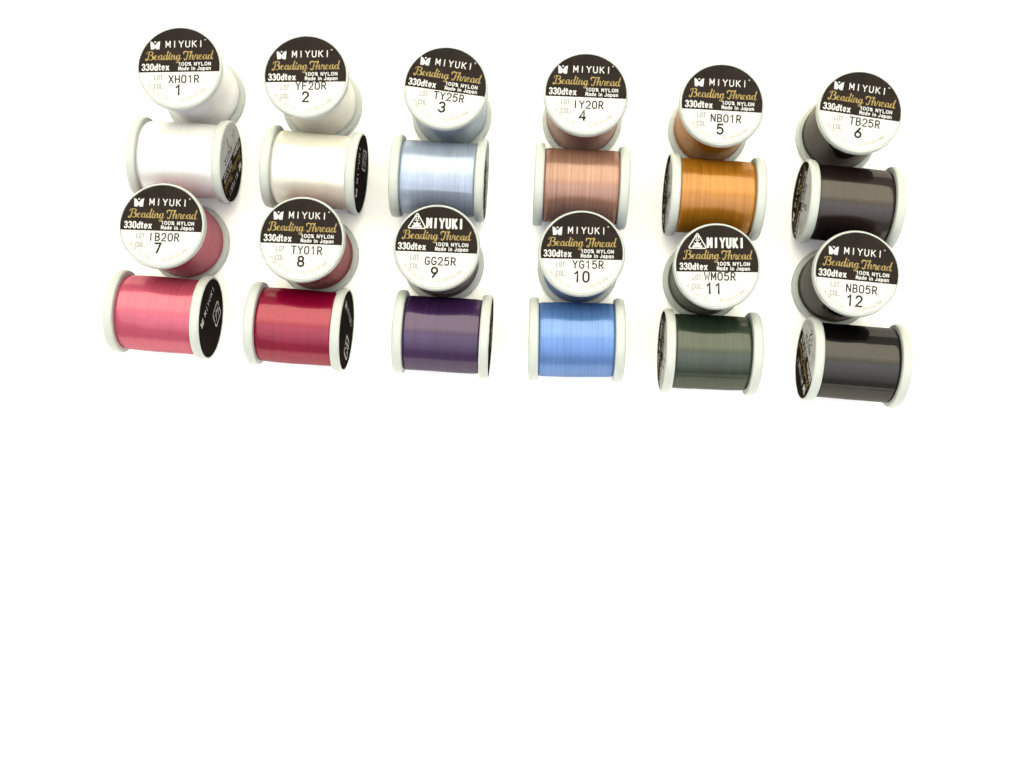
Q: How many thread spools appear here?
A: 24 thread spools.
